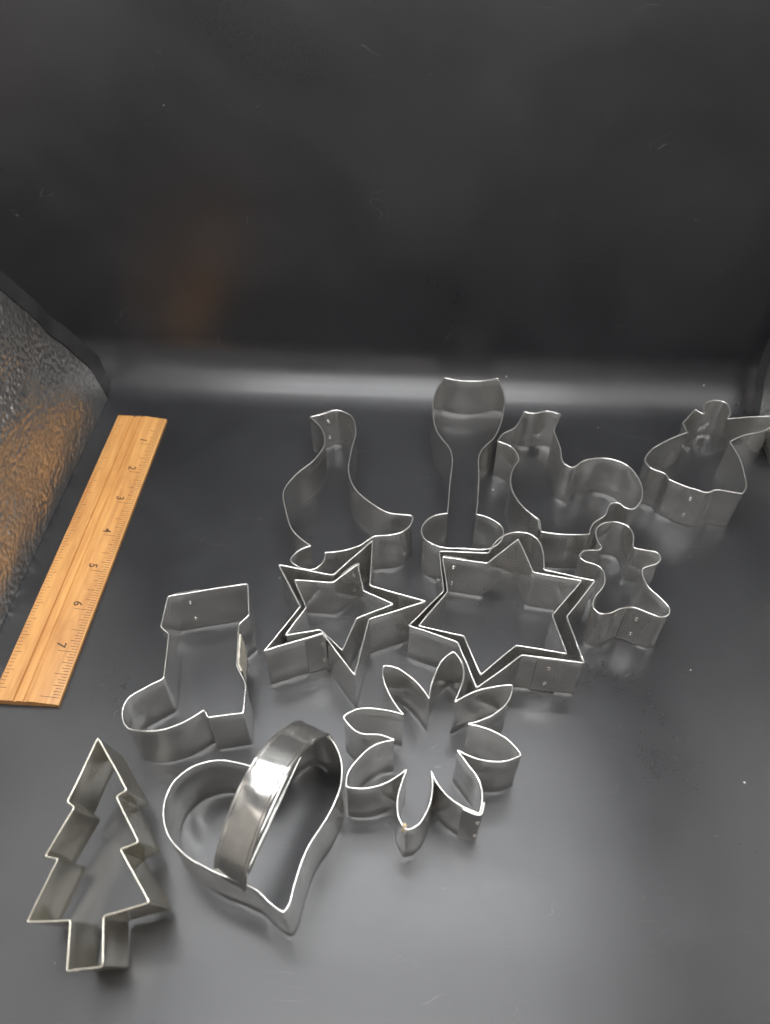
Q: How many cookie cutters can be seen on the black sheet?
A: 13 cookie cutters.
